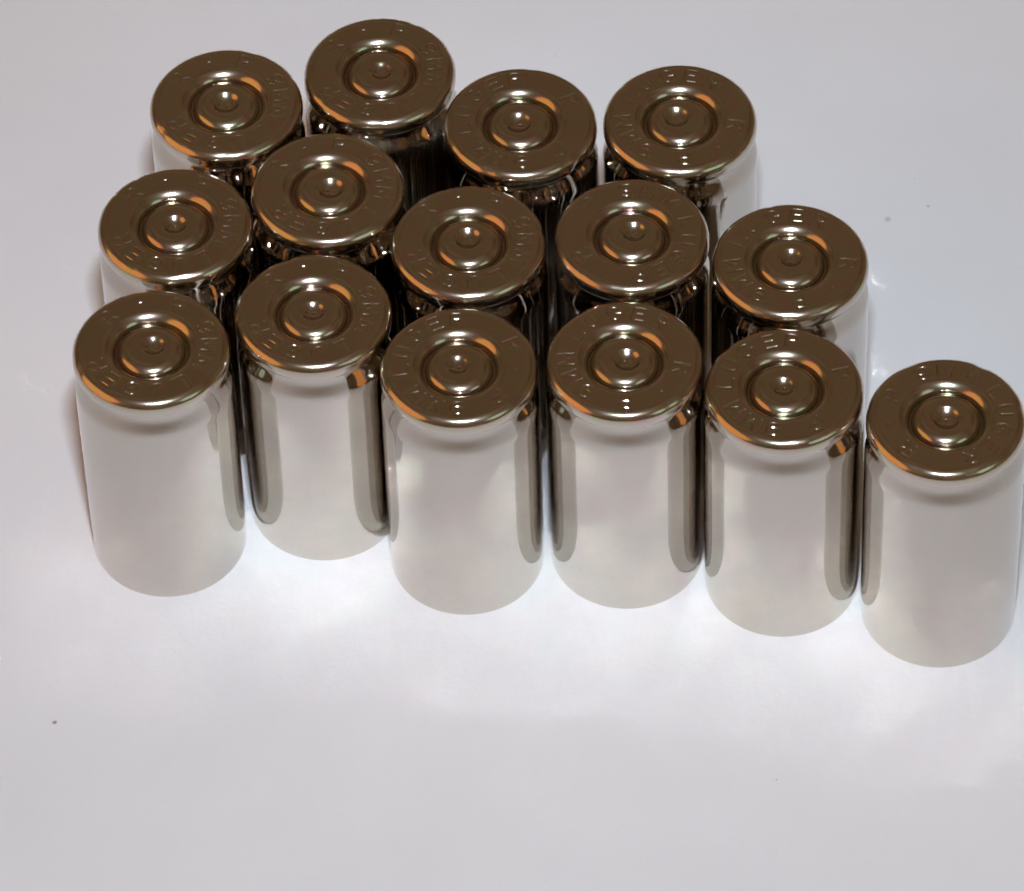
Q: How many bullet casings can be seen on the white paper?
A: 15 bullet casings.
